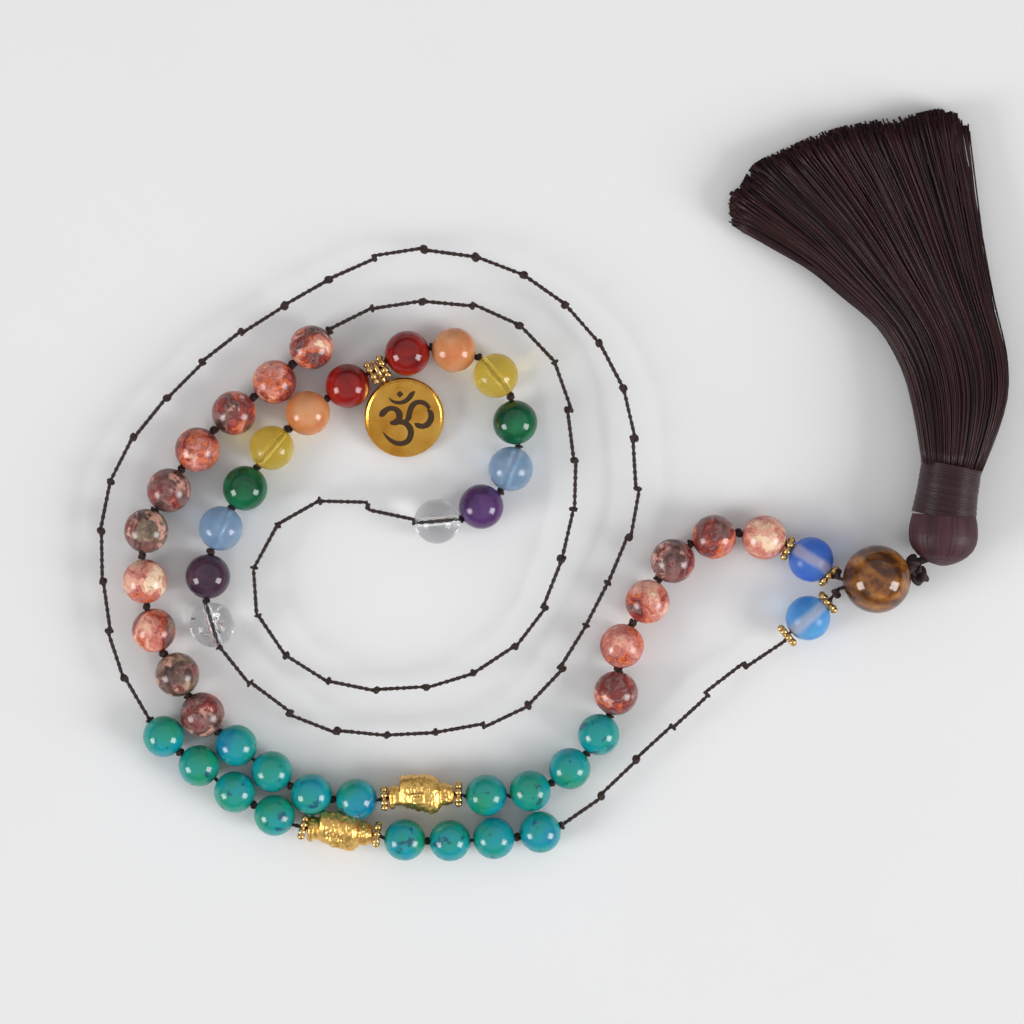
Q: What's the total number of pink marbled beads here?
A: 16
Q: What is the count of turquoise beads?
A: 16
